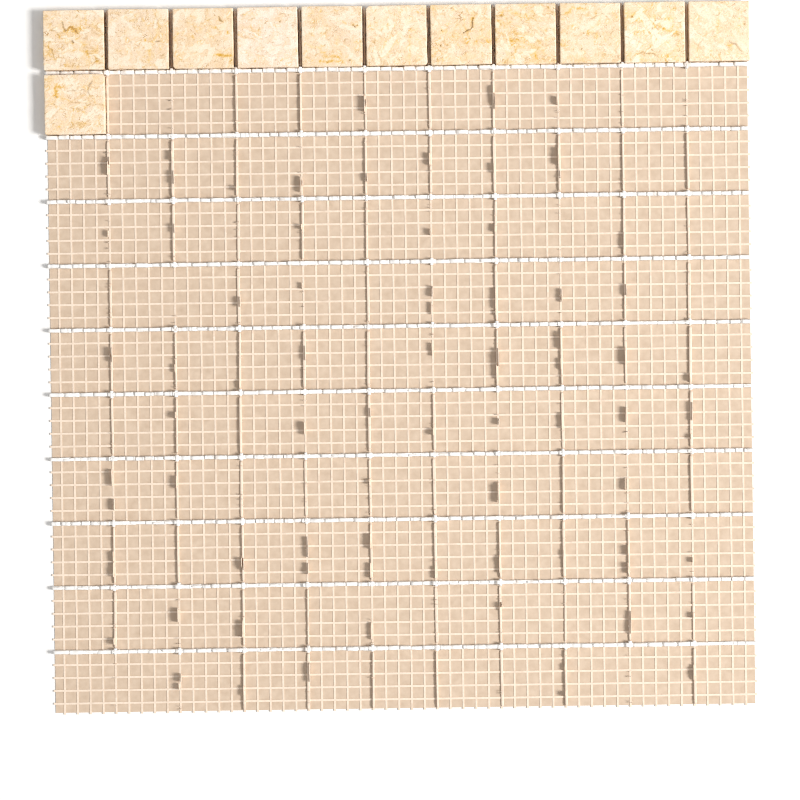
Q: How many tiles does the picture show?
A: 12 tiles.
